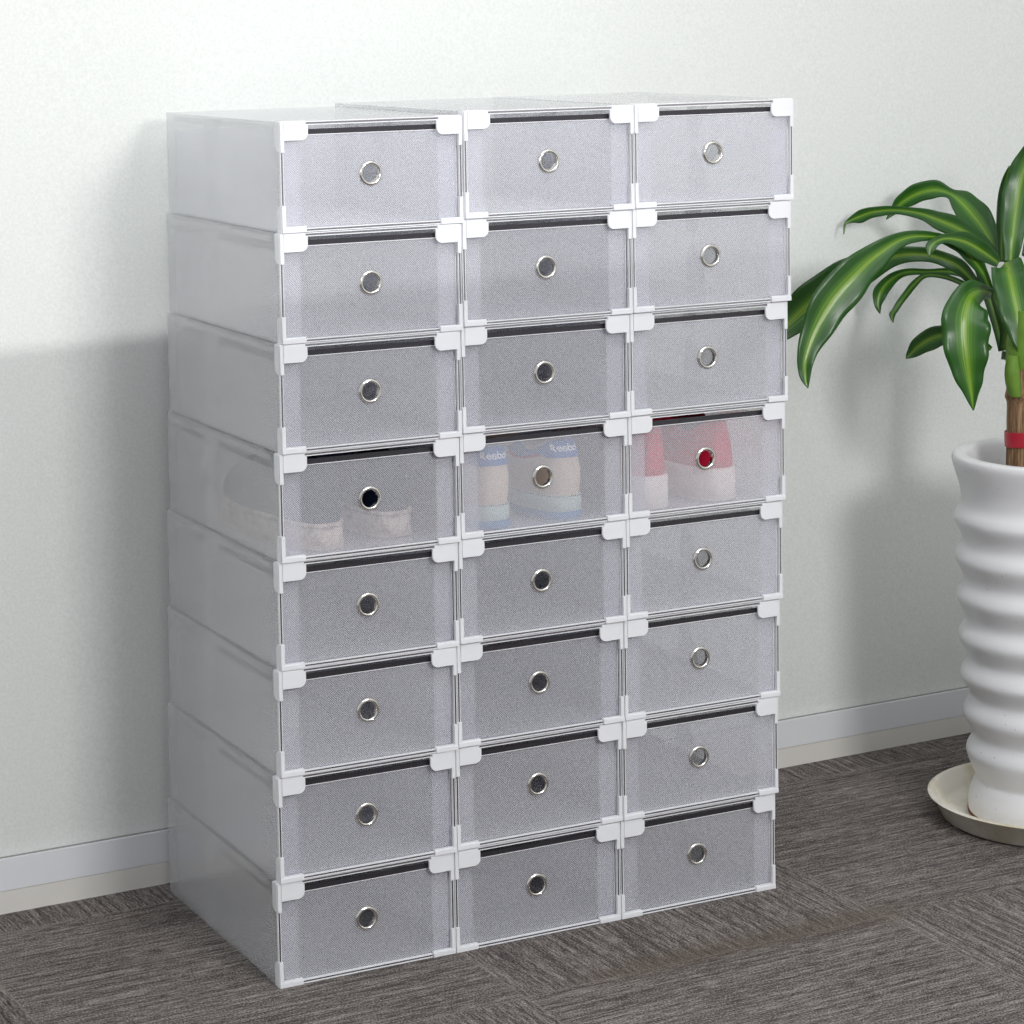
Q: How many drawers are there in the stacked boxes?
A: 24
